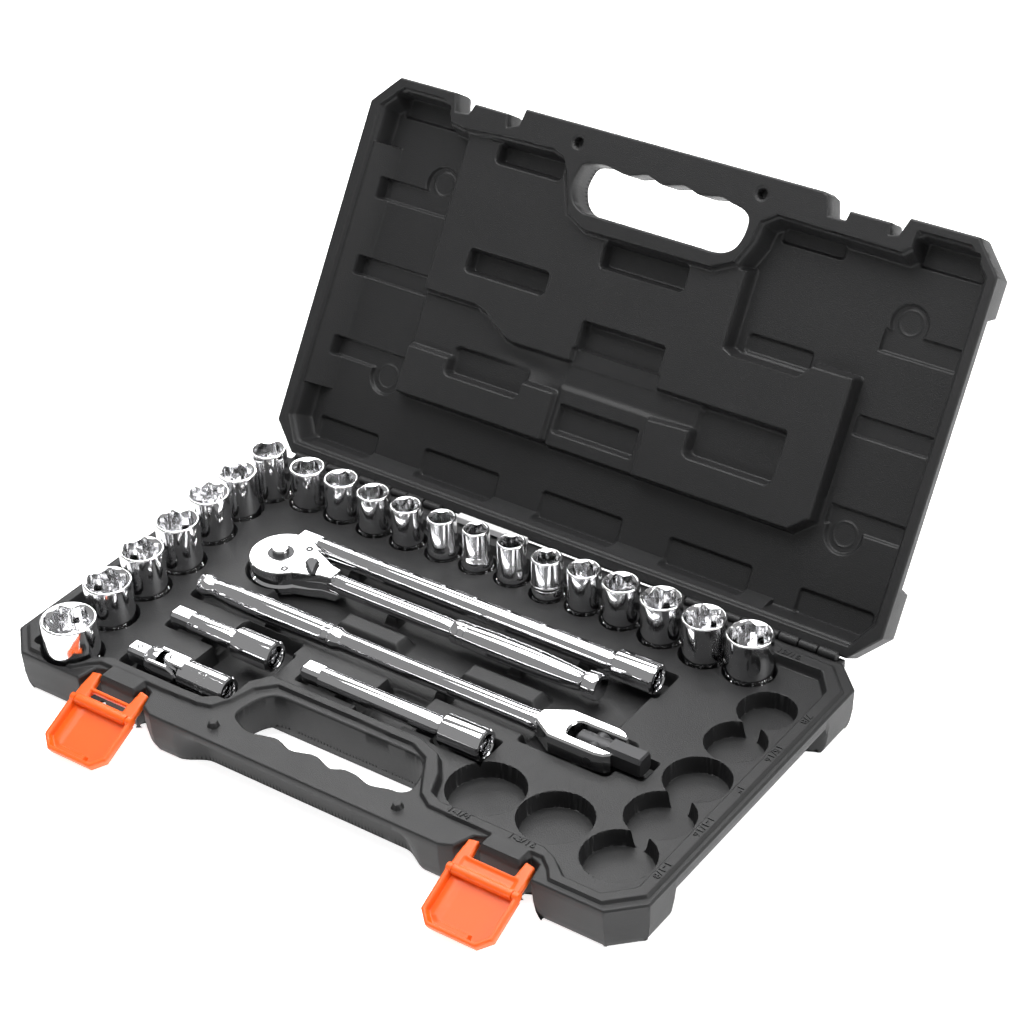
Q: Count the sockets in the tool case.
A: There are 20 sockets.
